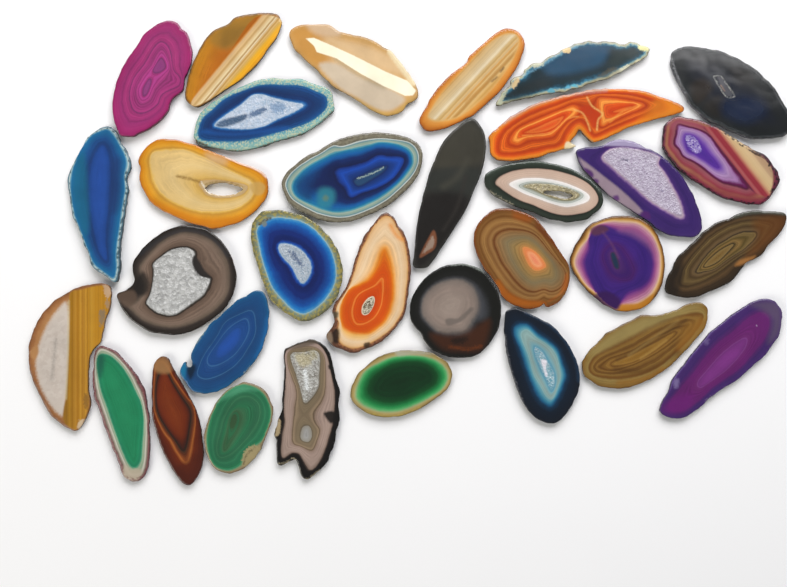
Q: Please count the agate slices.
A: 32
